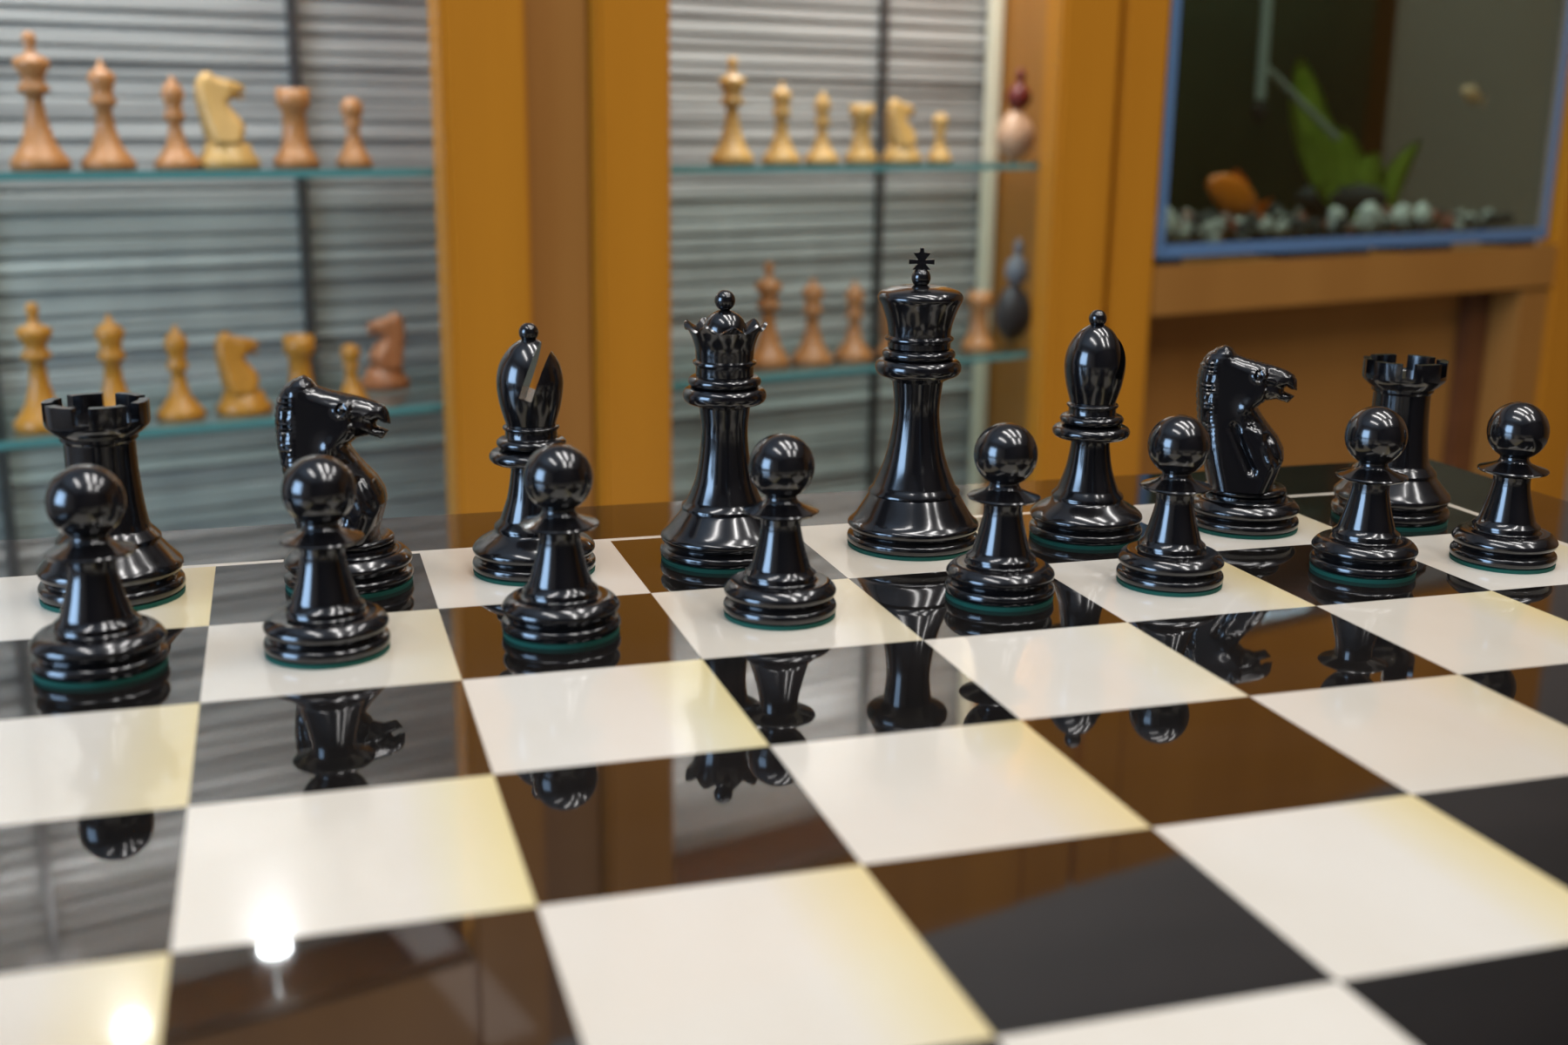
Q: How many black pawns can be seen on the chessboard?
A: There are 8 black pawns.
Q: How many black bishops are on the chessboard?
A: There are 2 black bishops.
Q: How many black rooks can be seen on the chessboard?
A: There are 2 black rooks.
